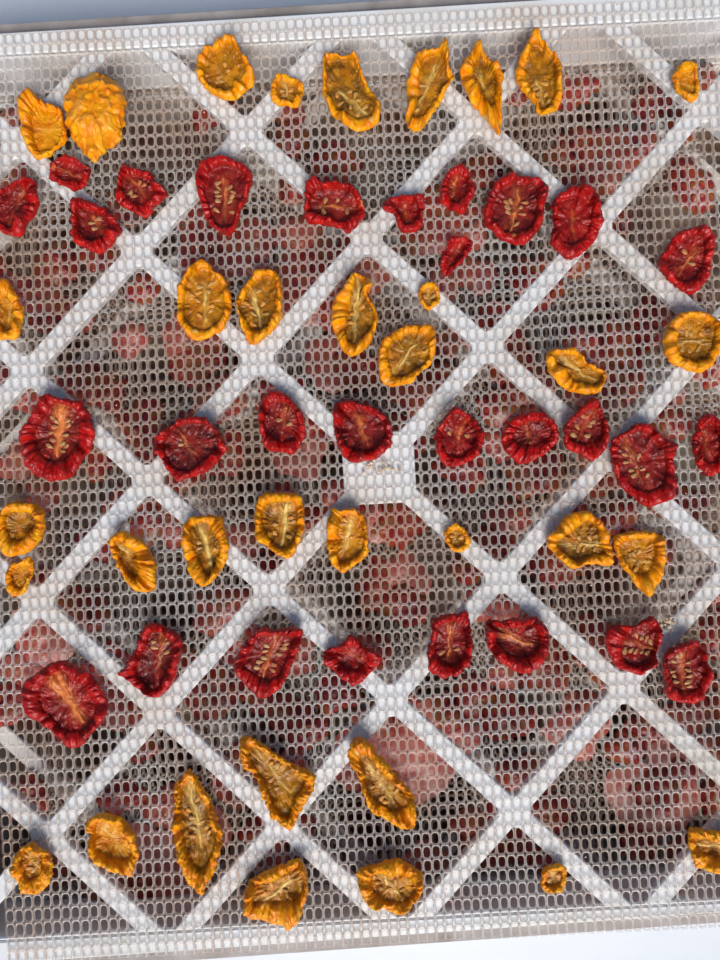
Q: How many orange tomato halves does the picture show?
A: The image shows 35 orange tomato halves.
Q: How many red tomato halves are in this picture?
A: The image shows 29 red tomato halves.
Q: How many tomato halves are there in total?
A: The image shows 64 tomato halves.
